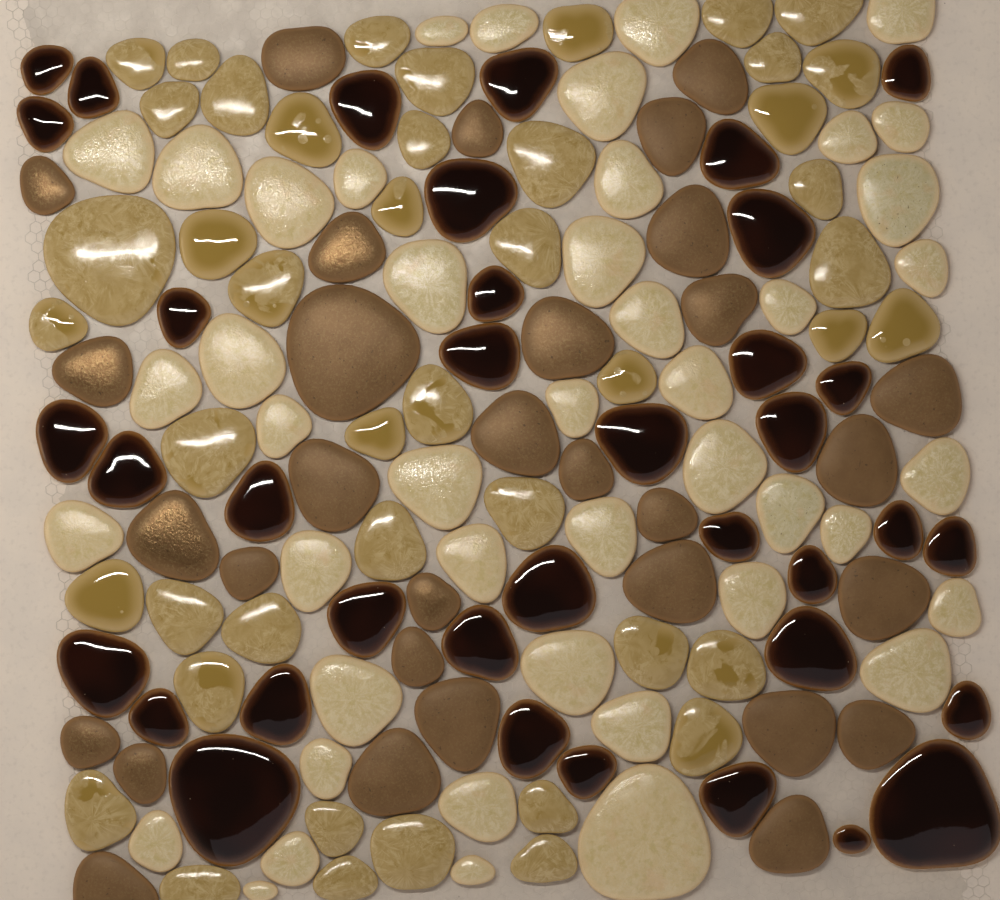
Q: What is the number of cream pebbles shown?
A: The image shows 45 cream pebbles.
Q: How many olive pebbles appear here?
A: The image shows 45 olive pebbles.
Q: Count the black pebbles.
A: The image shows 37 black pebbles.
